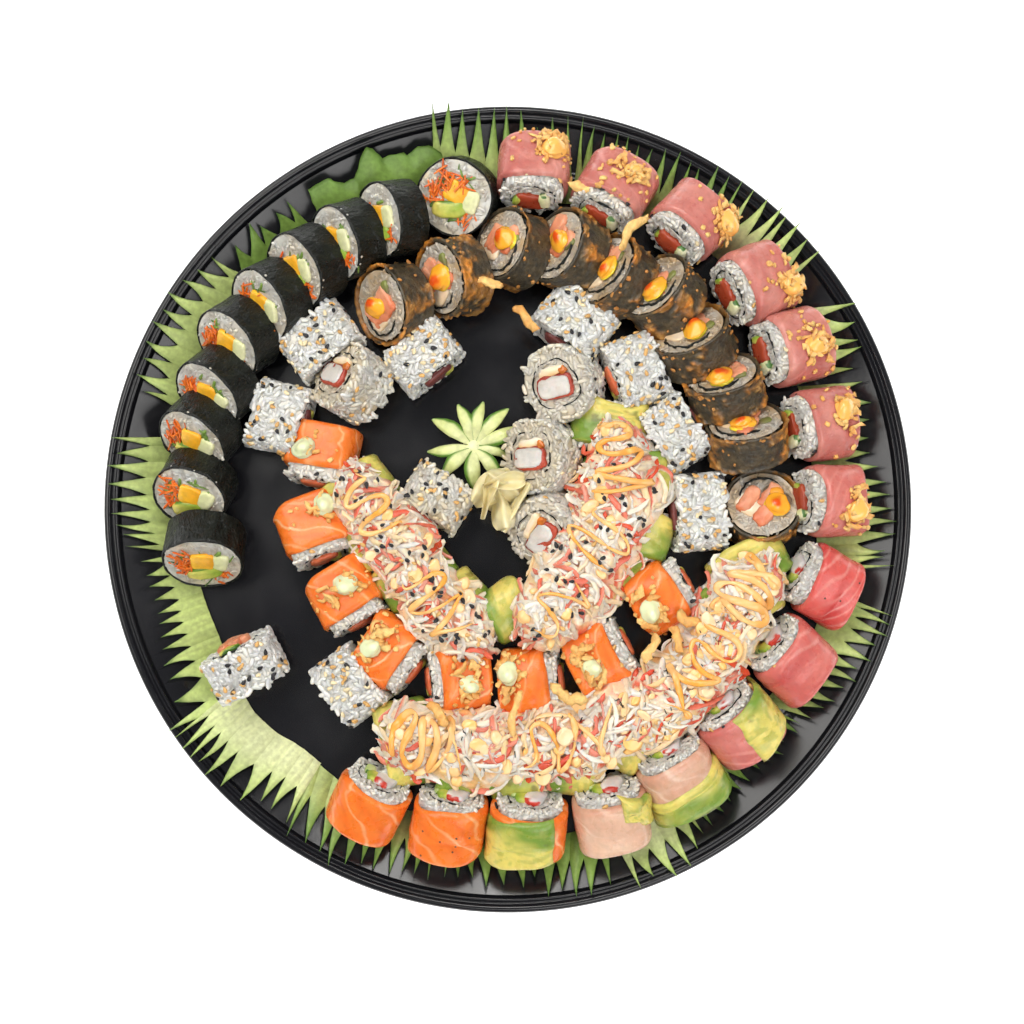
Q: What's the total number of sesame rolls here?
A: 14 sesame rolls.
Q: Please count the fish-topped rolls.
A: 23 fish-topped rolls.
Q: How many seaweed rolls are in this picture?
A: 10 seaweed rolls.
